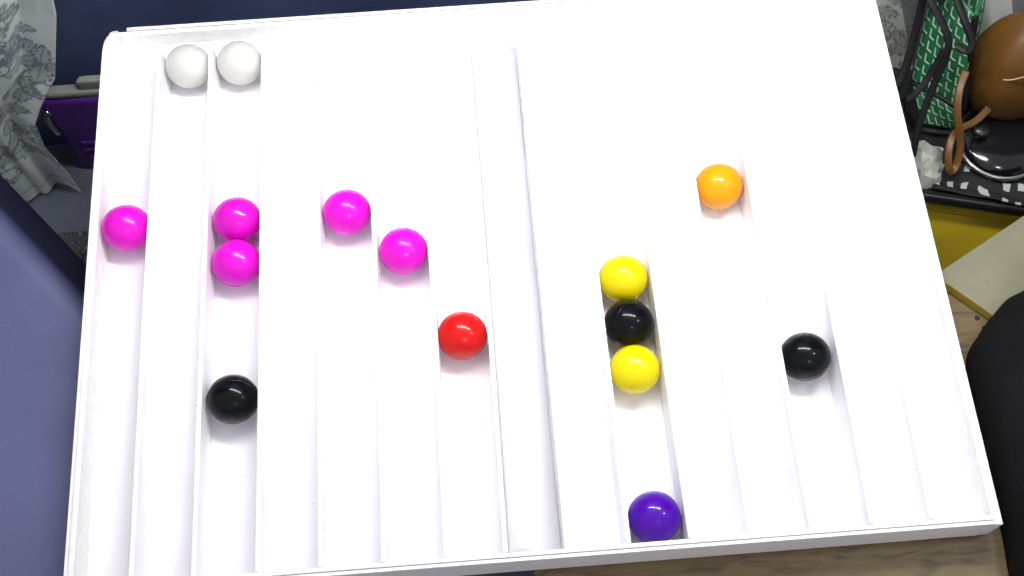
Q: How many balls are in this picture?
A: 15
